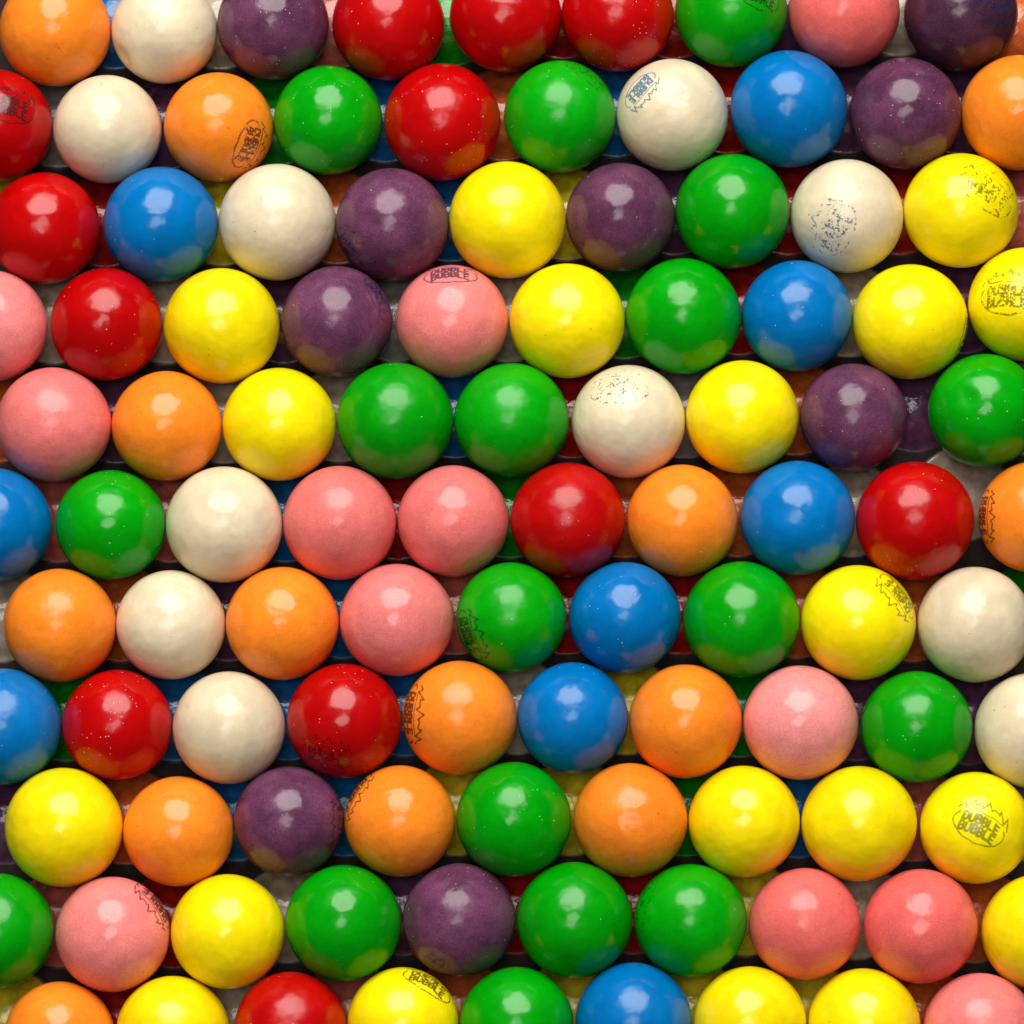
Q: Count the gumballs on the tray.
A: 104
